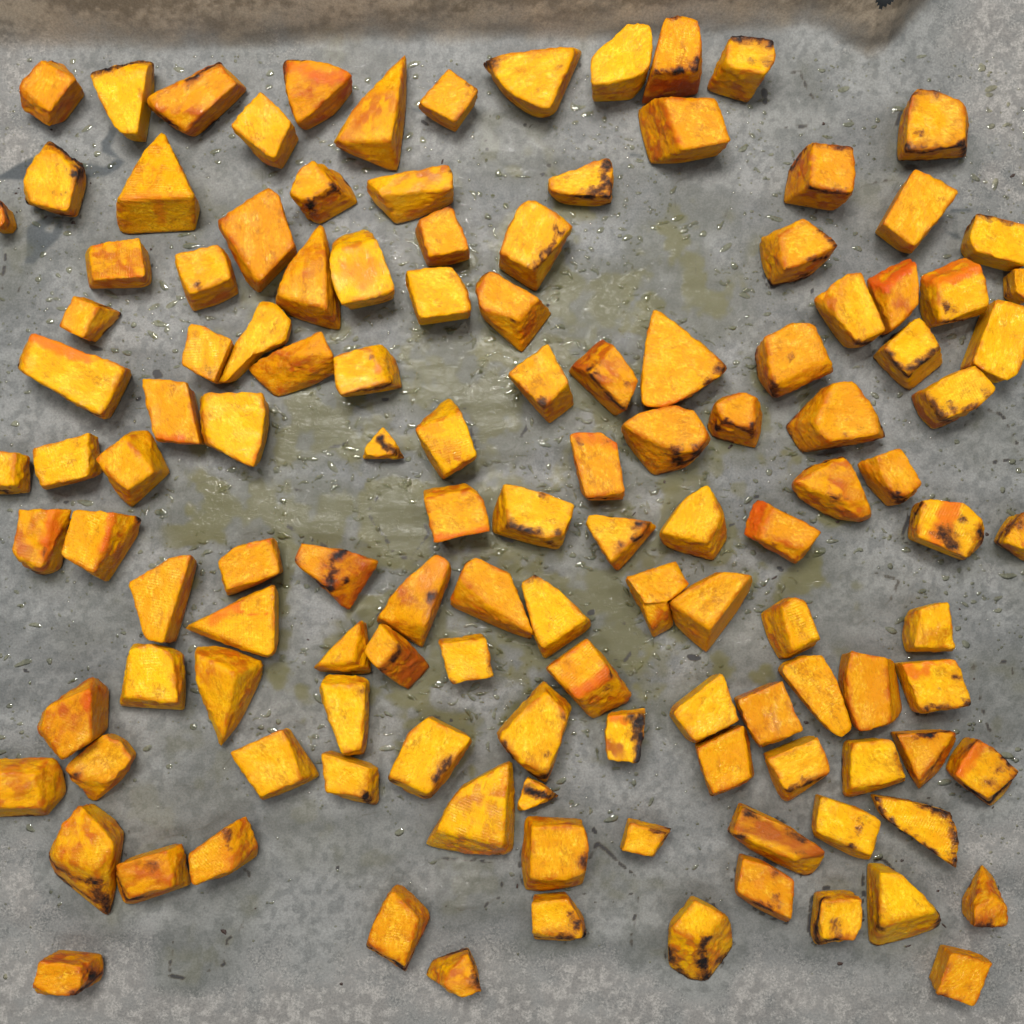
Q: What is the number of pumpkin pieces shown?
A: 127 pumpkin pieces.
